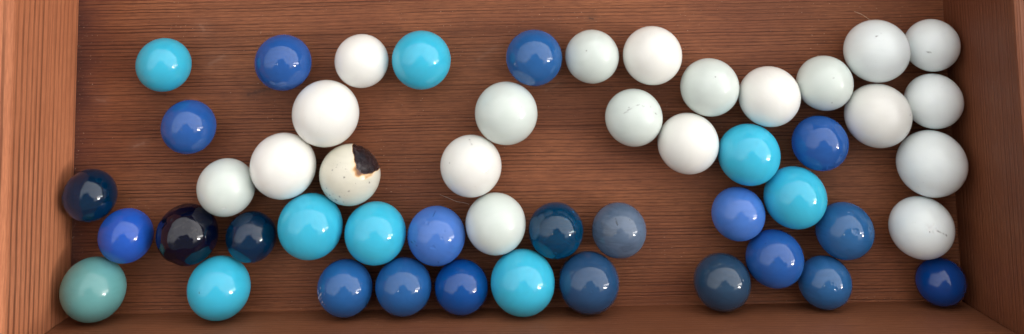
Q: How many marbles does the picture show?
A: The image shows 51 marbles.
